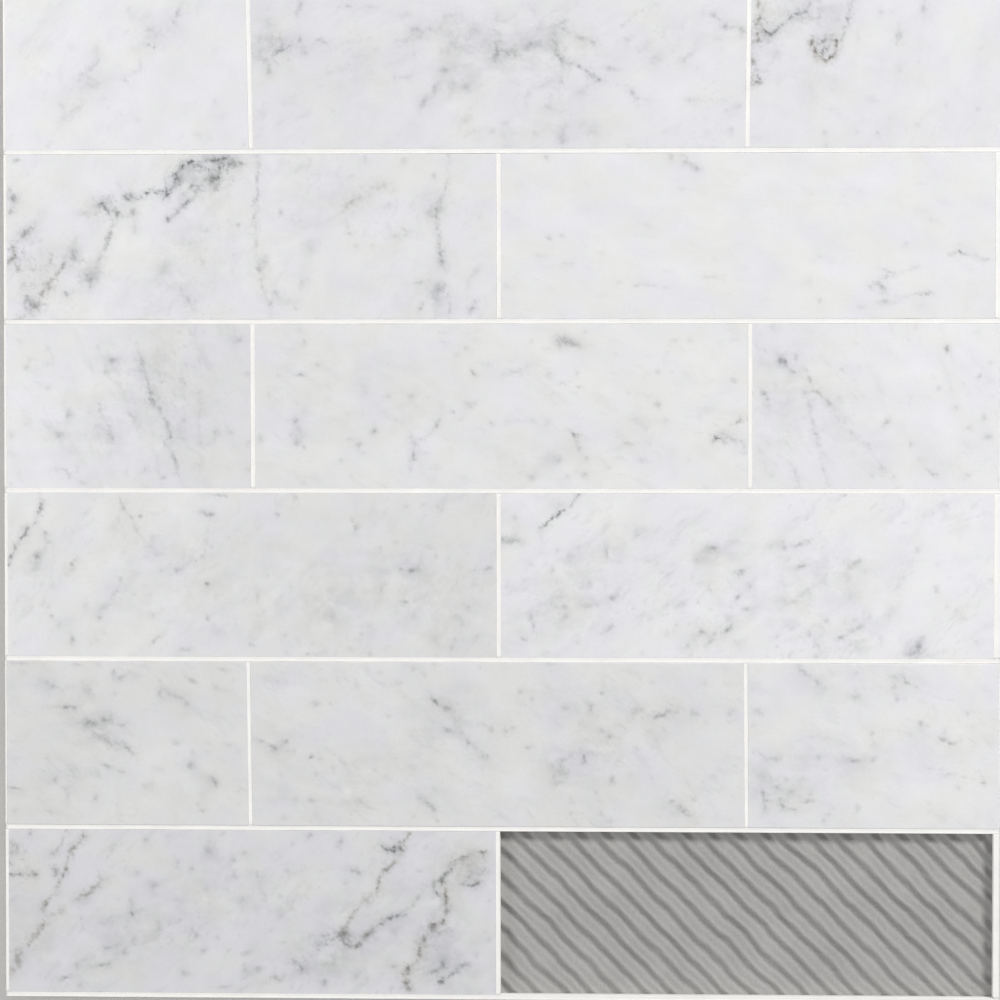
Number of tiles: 14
